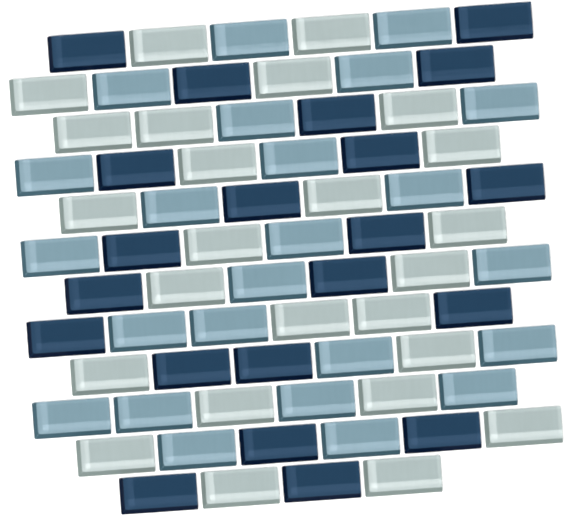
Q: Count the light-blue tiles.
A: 24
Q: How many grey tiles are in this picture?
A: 25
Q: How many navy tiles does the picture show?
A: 21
